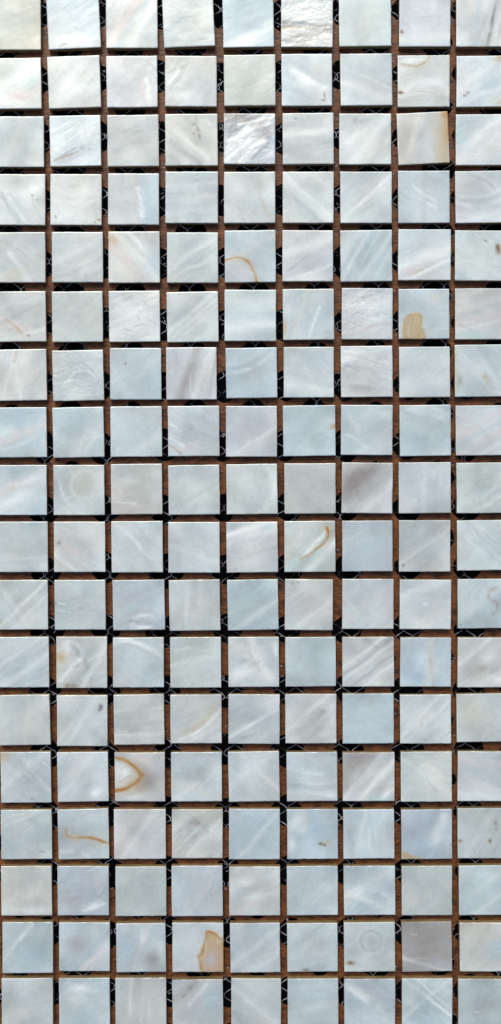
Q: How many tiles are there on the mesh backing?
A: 162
